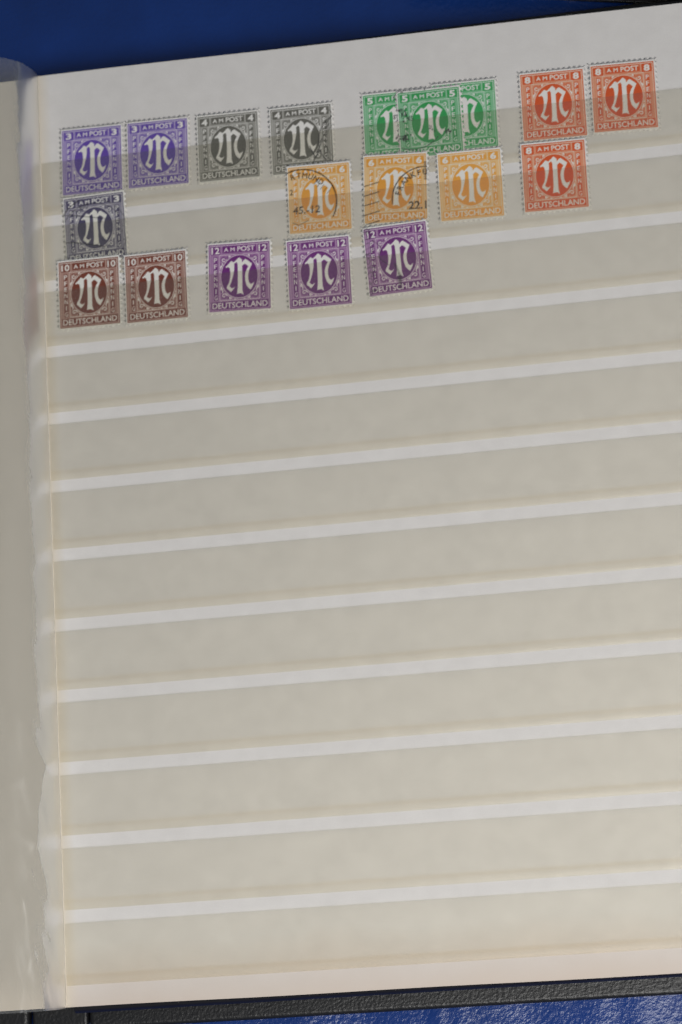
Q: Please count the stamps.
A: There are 19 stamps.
